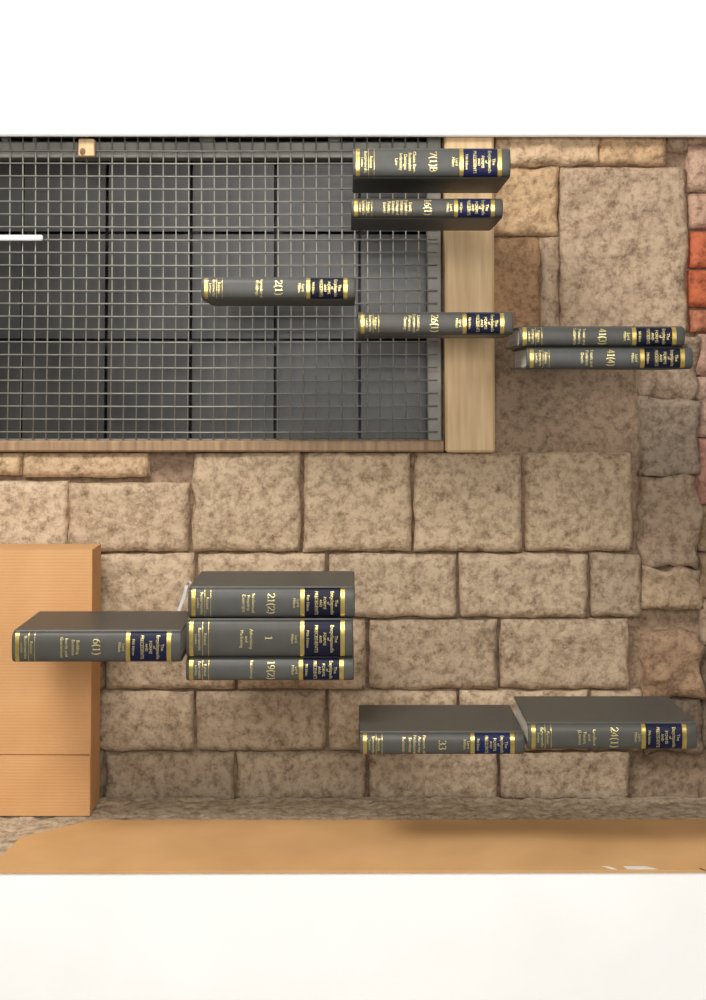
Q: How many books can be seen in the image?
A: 12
